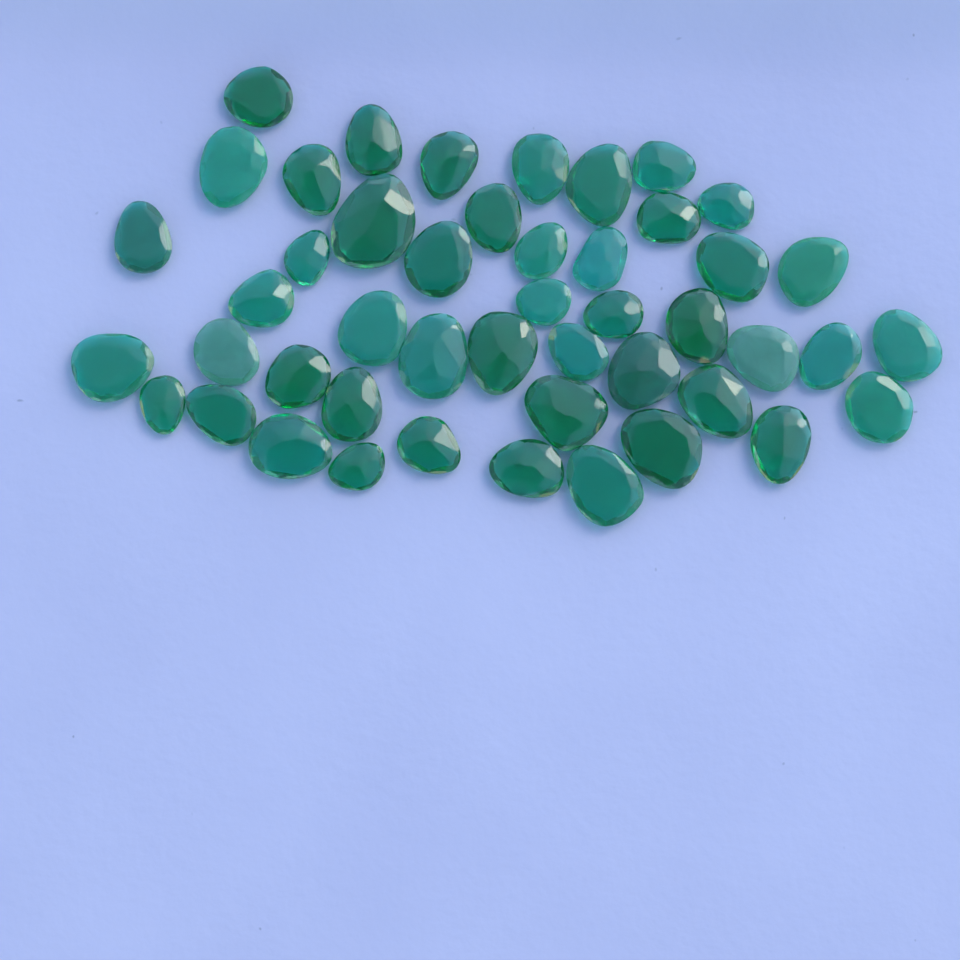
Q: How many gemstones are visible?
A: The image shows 47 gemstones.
